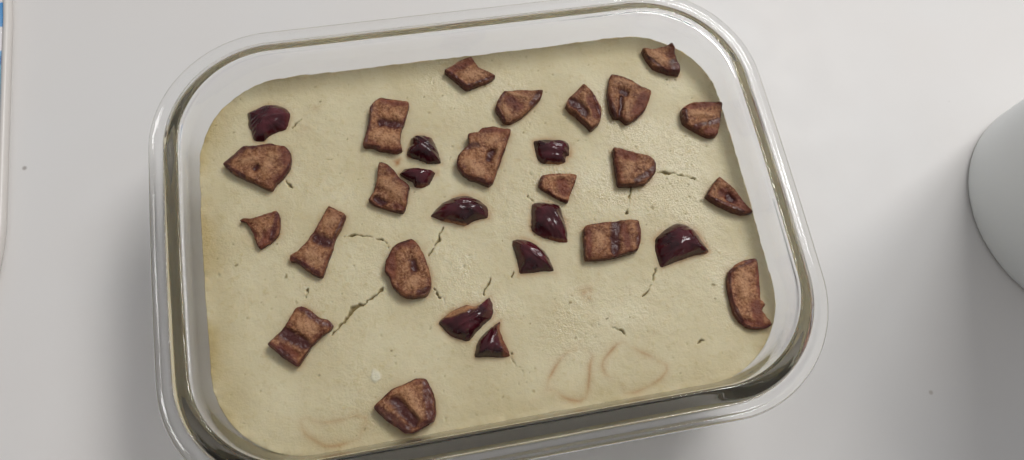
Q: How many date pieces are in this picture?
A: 30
